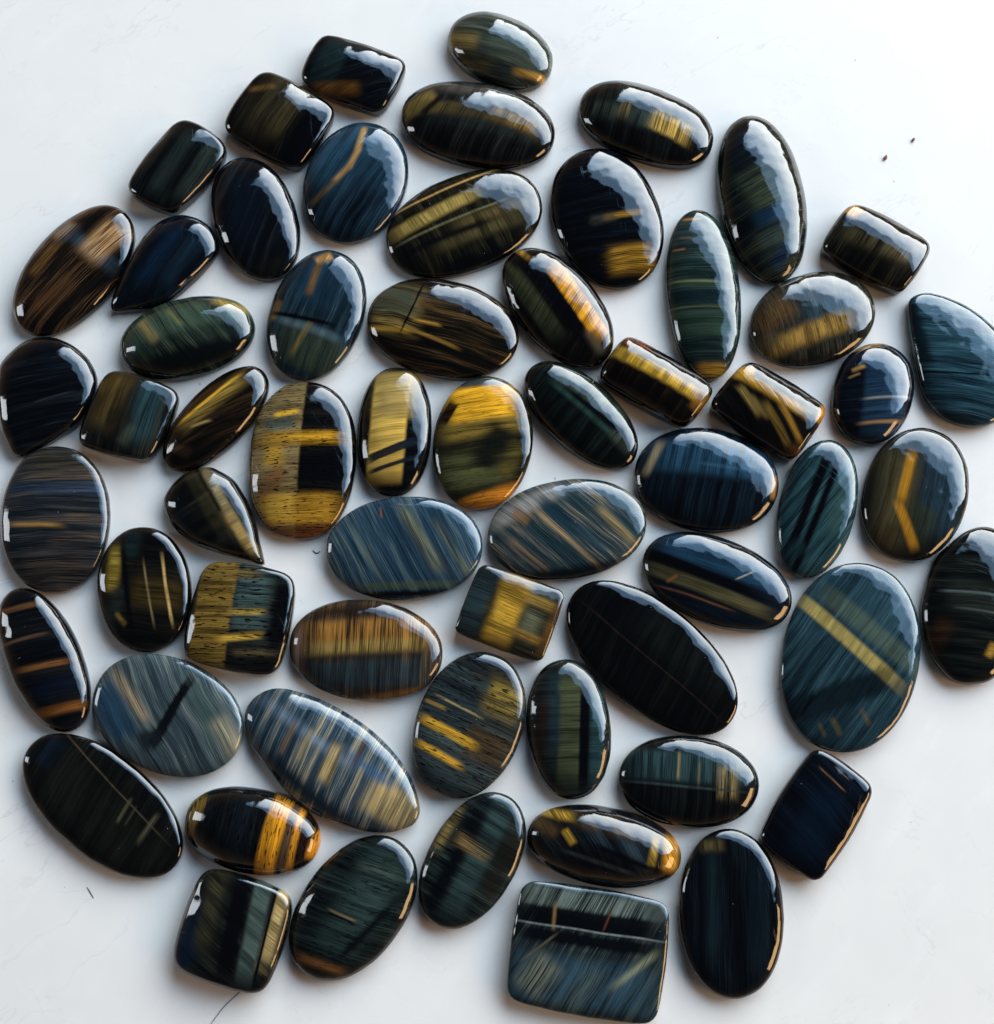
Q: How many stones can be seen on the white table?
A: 61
